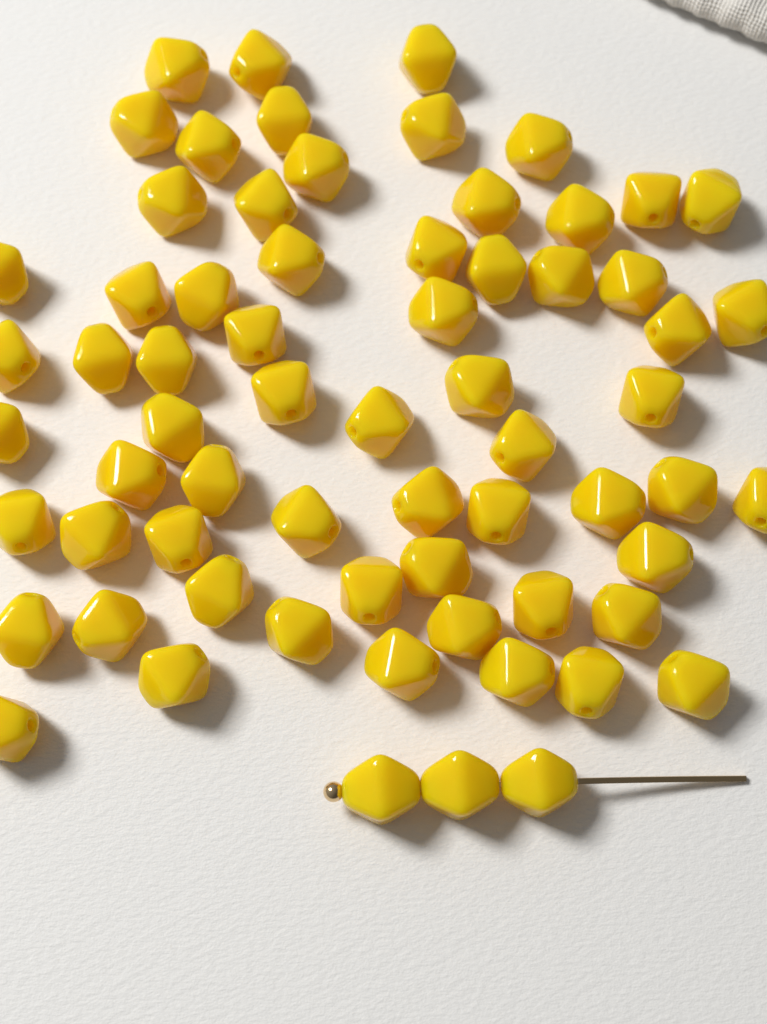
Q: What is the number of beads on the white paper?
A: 67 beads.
